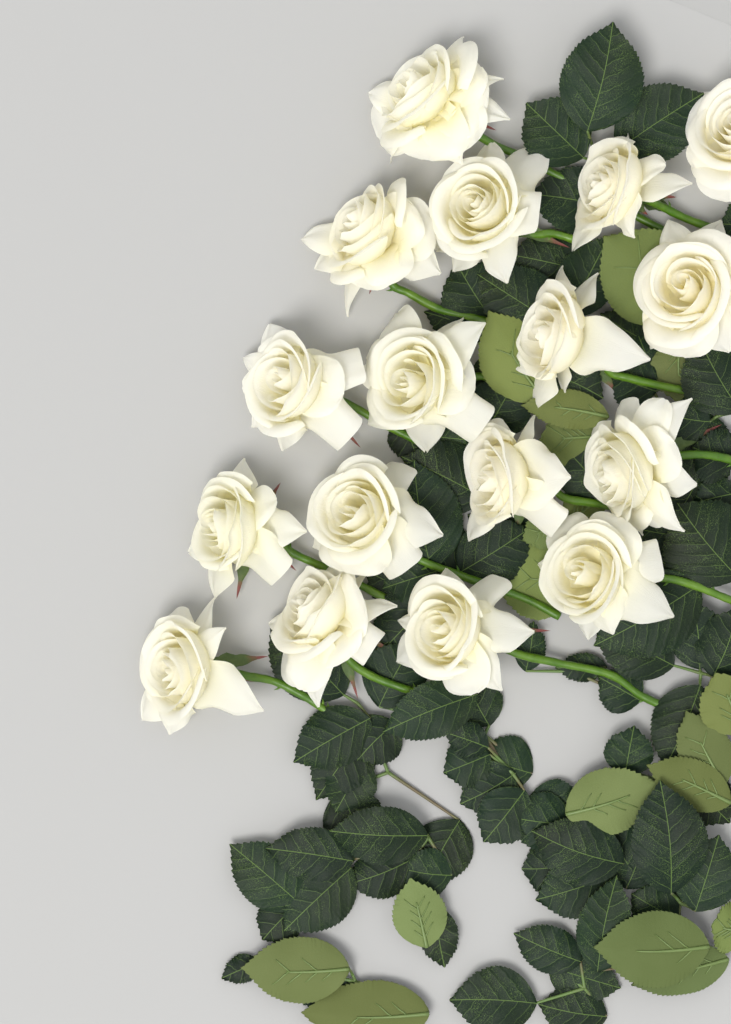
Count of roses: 17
